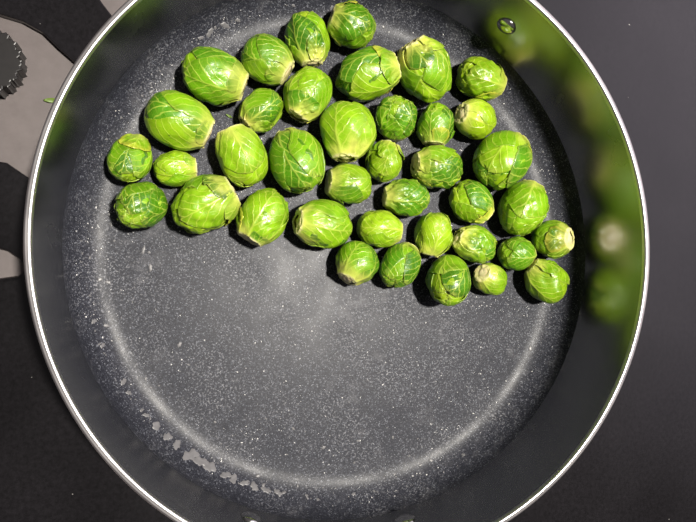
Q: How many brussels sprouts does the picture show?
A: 39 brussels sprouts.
